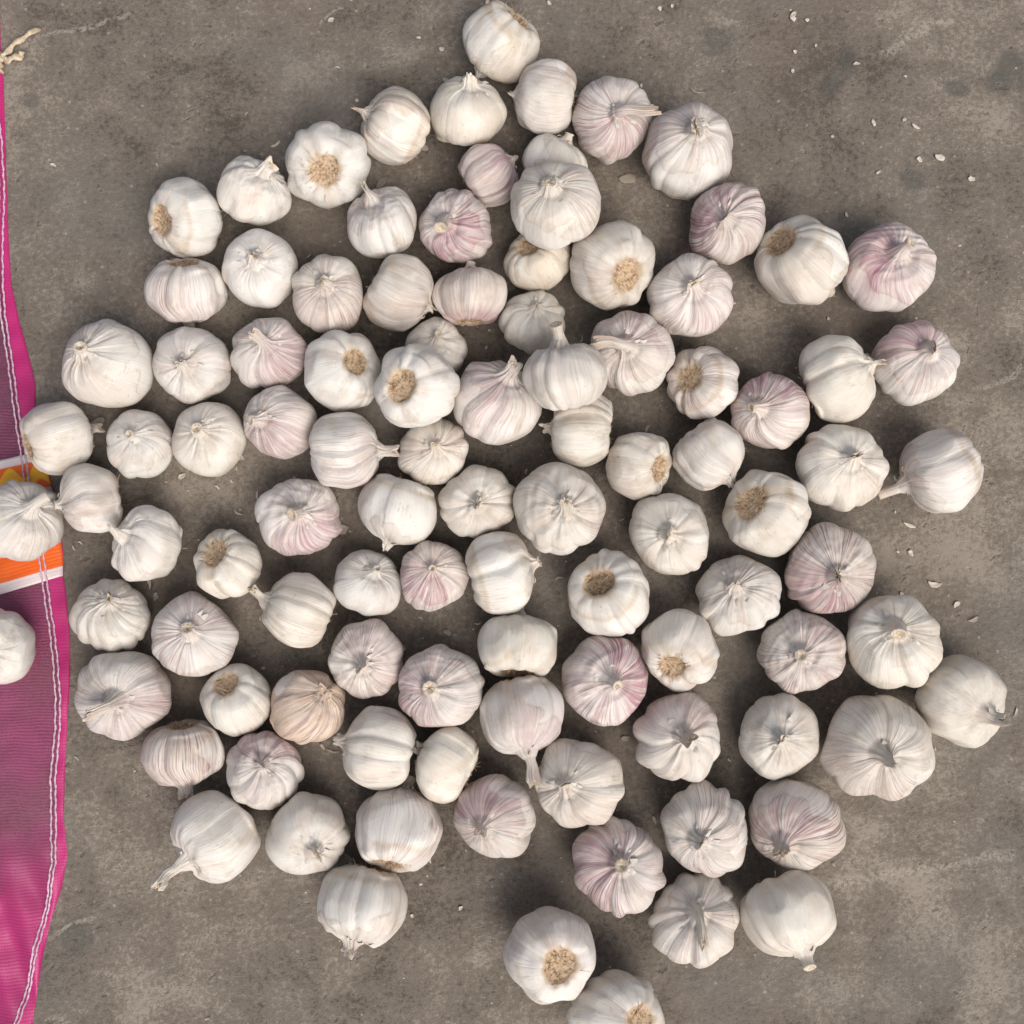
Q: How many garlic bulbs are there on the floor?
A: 102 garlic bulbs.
